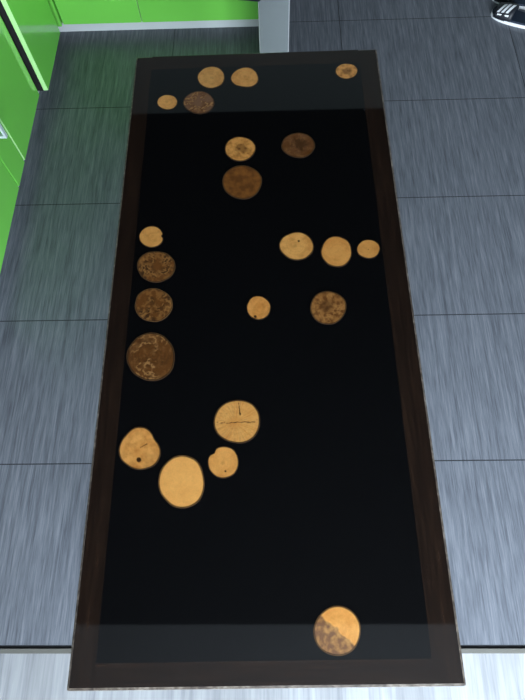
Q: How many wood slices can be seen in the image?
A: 22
